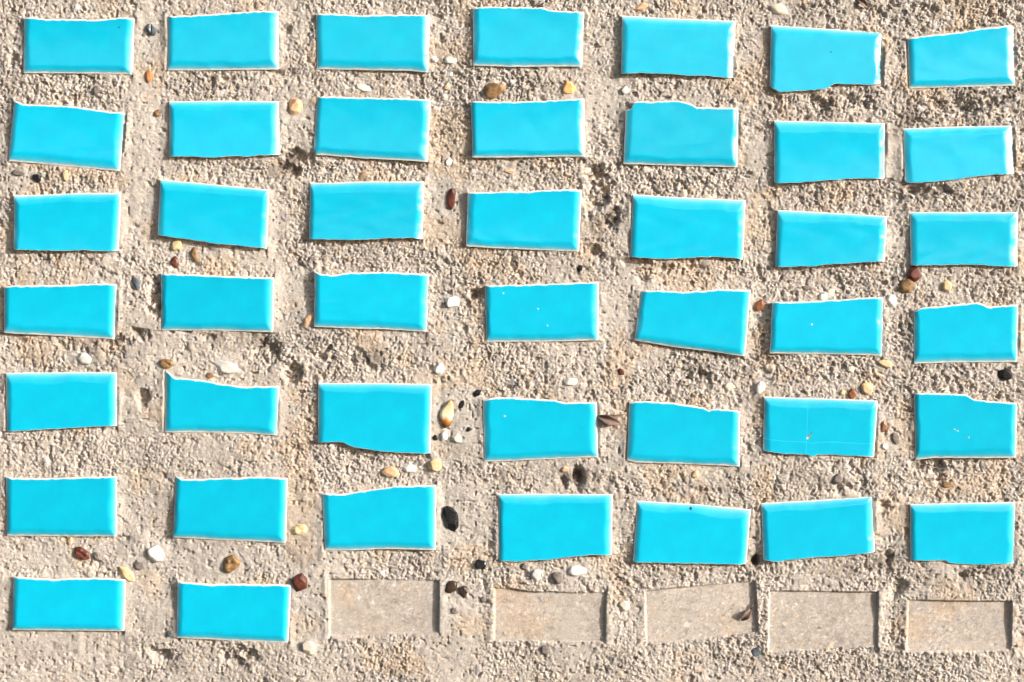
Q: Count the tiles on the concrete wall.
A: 44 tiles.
